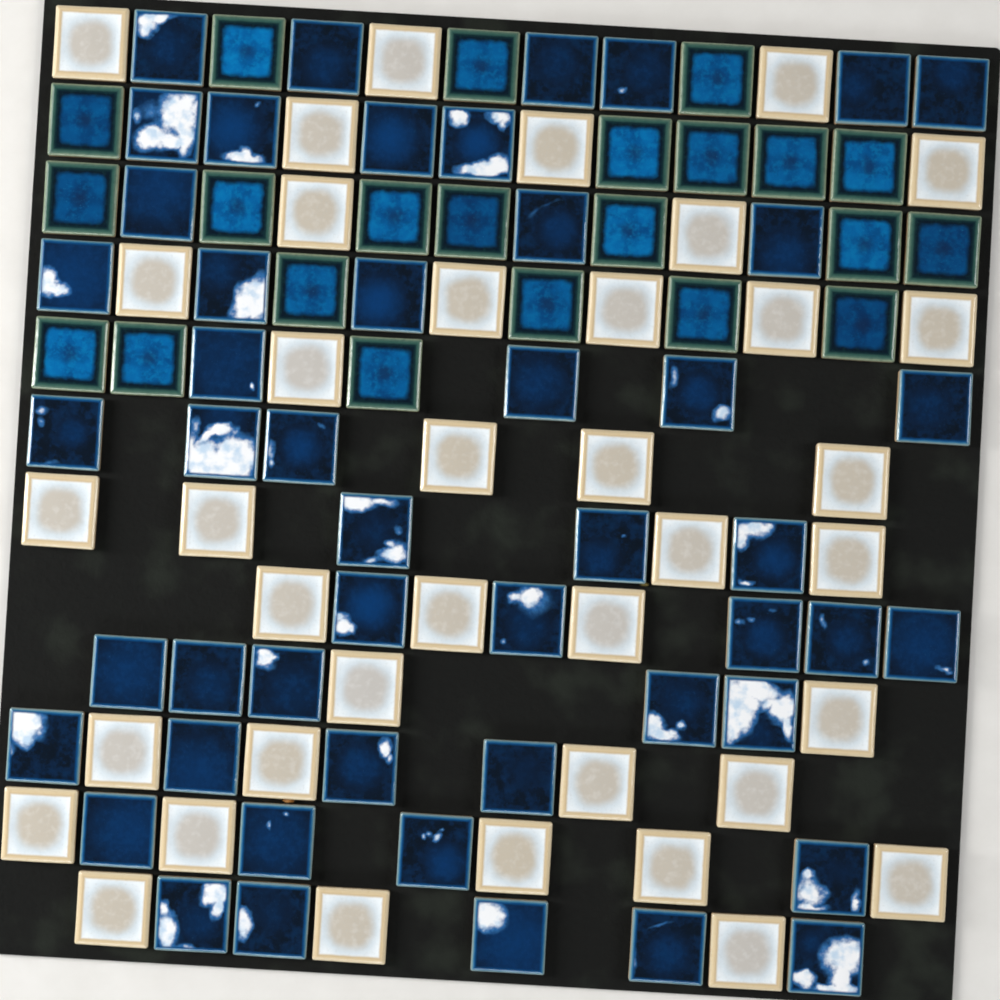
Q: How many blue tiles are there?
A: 22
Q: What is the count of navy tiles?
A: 49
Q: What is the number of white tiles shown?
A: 38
